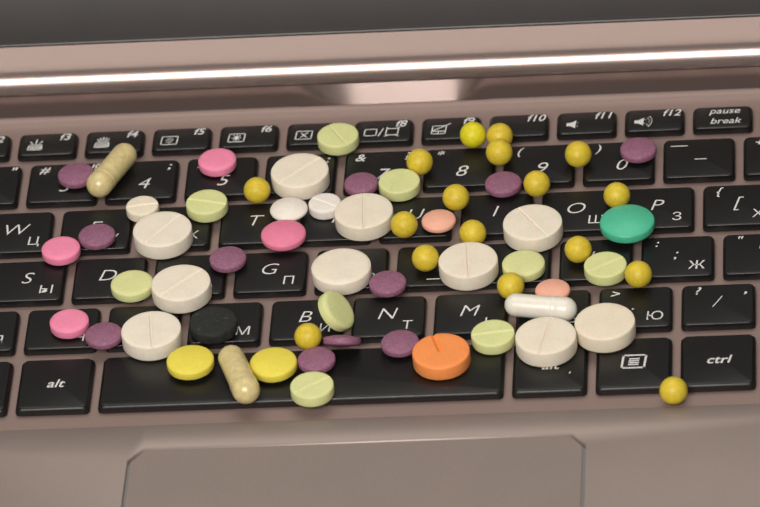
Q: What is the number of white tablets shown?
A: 13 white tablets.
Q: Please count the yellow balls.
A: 17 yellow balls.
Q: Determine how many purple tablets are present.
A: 11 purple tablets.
